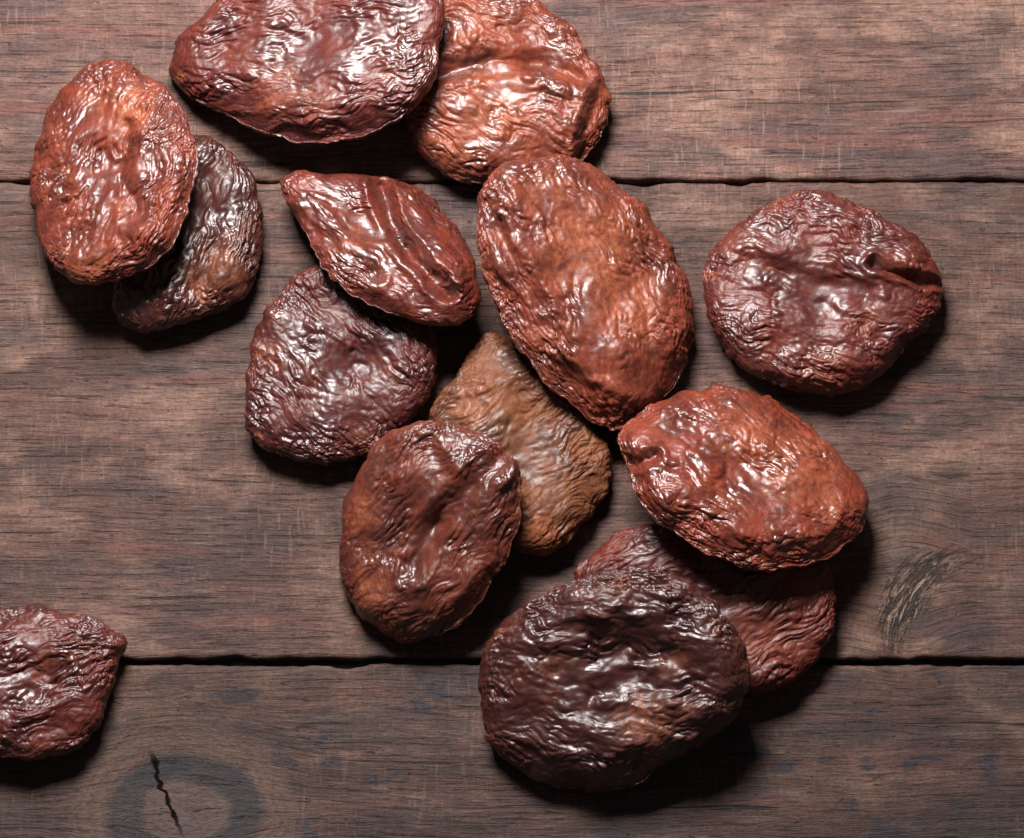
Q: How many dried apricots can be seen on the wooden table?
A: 14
